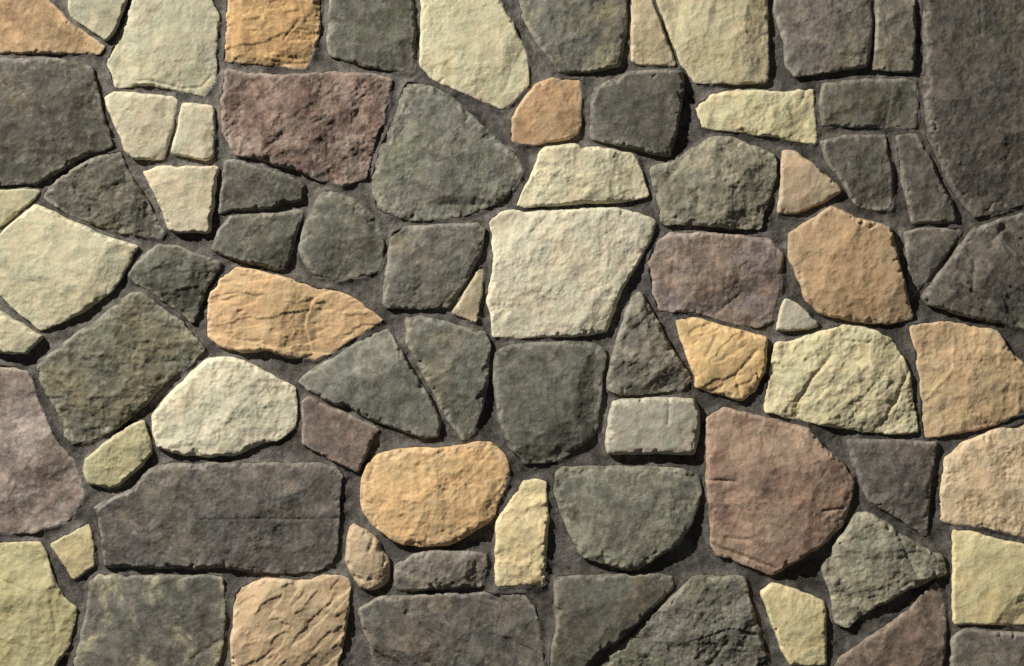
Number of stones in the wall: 78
